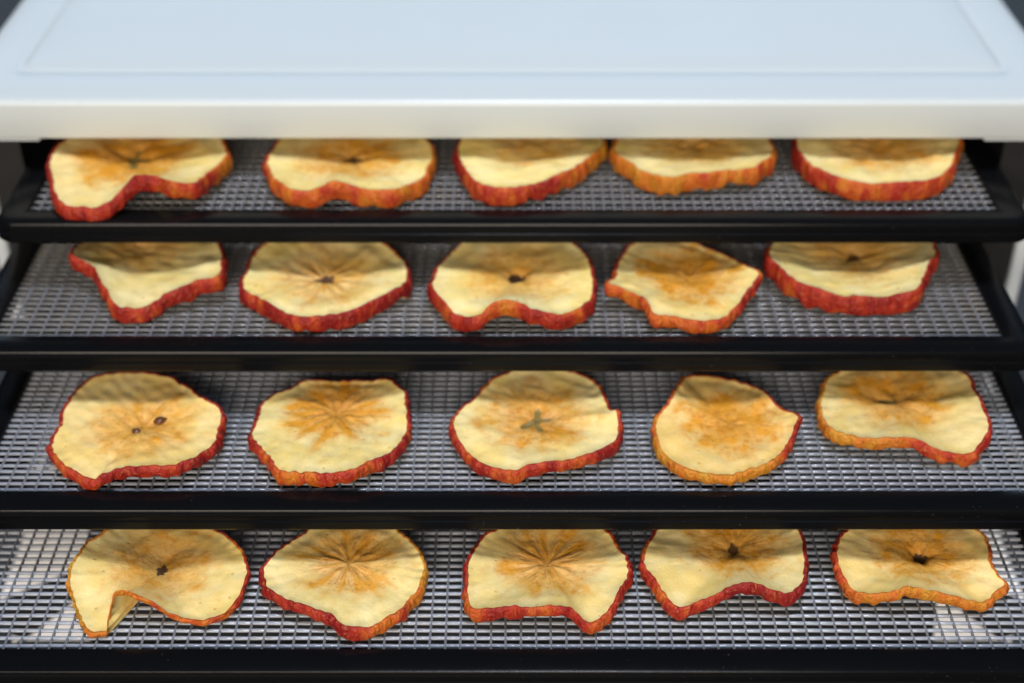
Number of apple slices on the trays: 20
